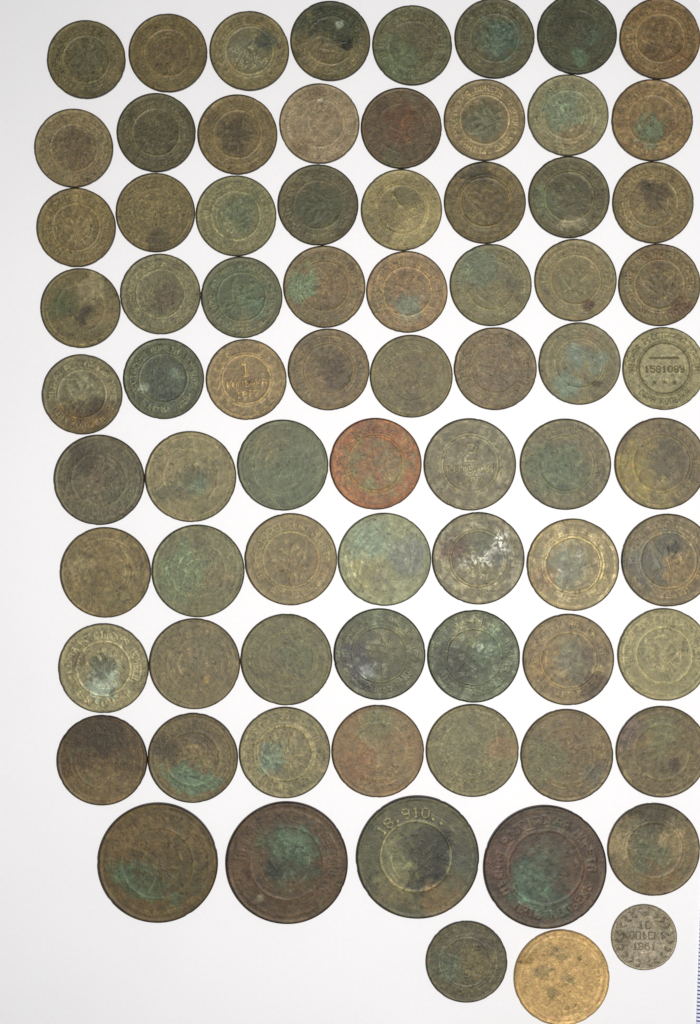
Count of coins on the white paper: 76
